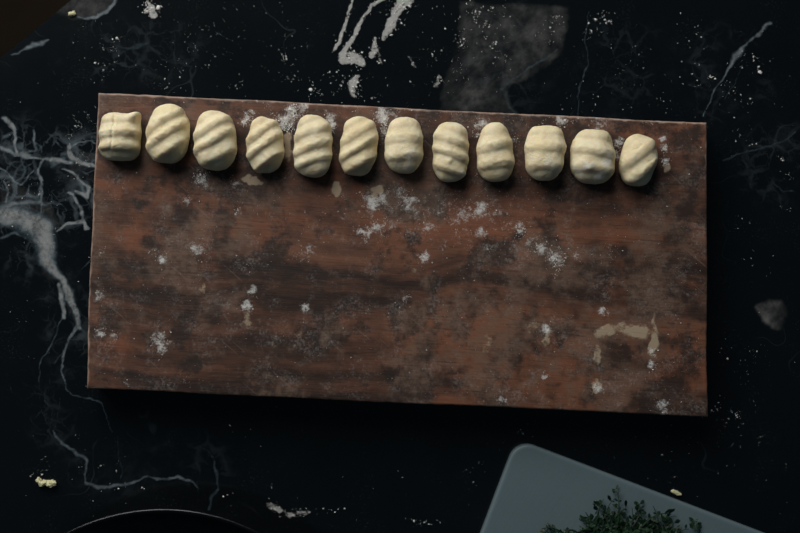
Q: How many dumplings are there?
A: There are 12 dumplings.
